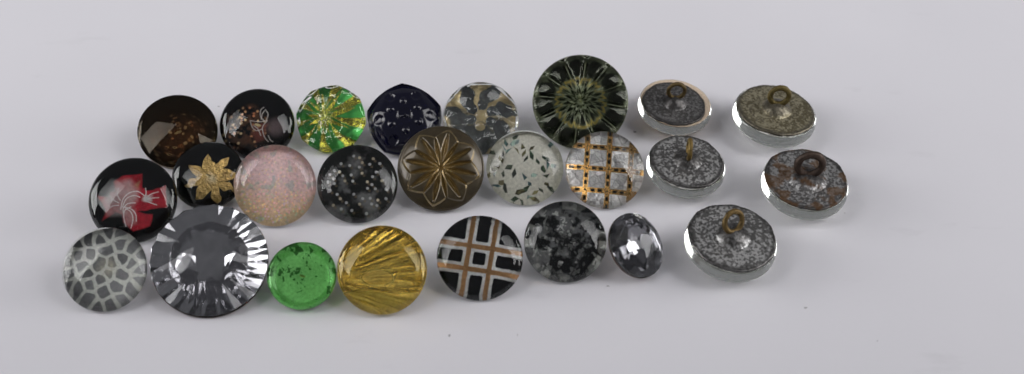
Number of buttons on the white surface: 25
